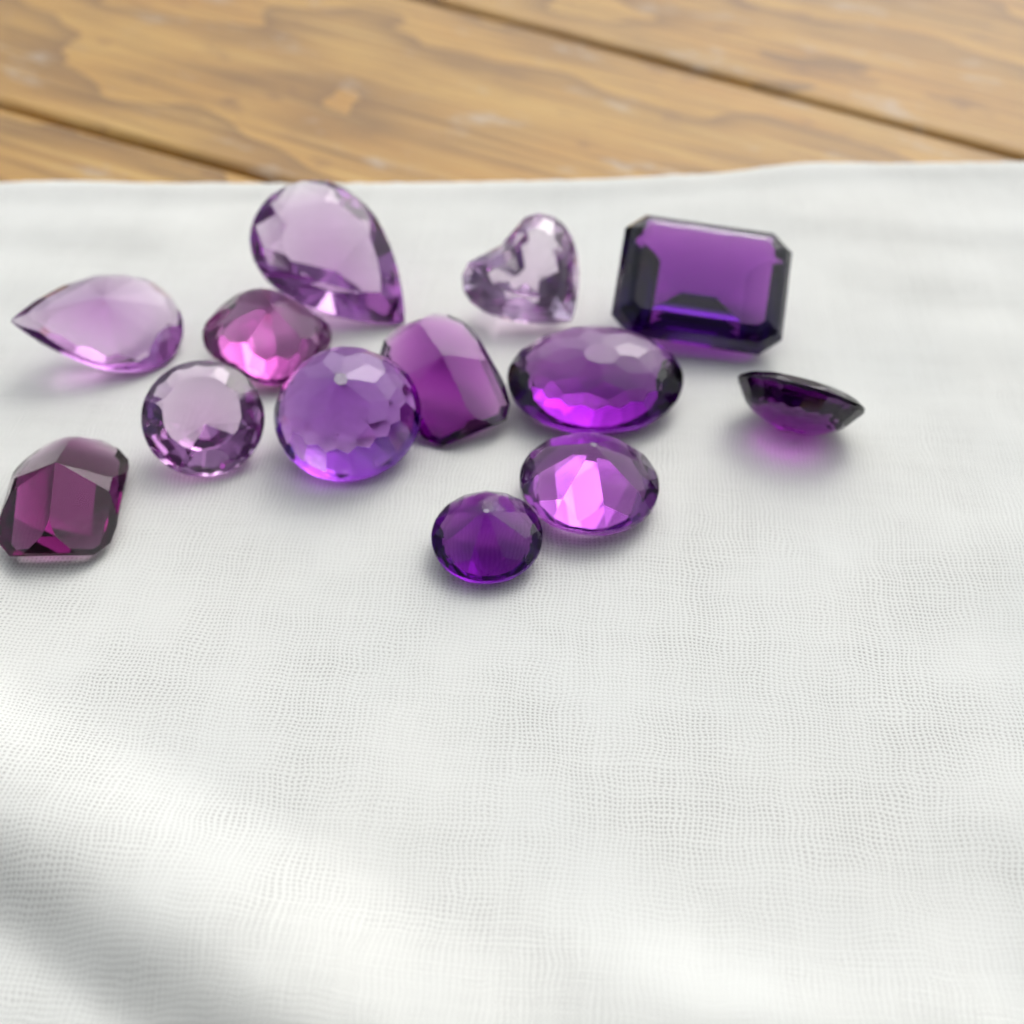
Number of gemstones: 13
